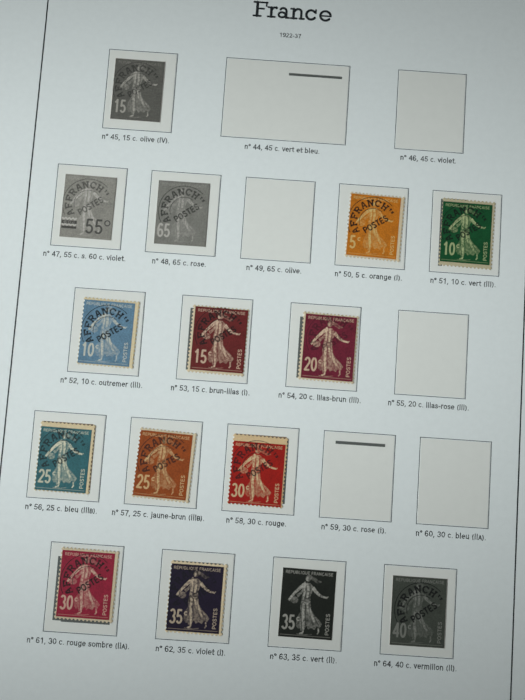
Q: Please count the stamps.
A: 15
